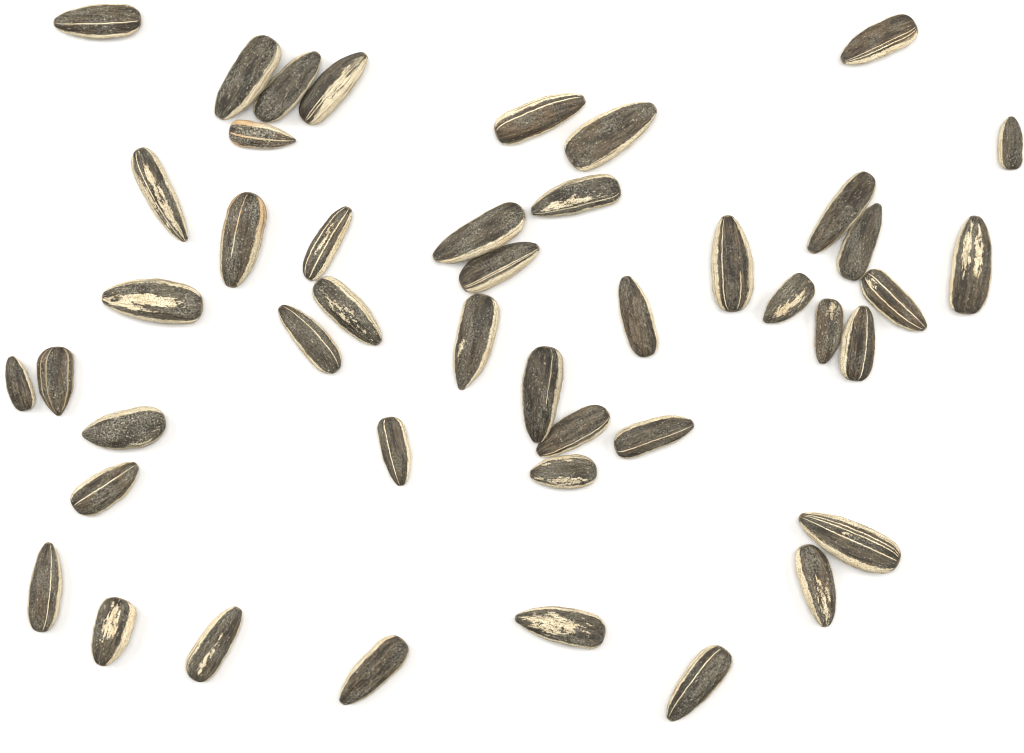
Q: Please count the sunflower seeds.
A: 45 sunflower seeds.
